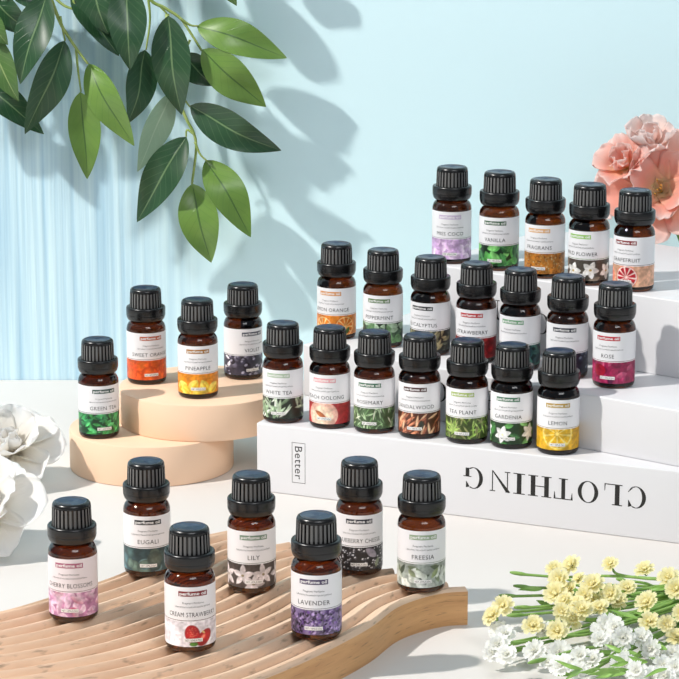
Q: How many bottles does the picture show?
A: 30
